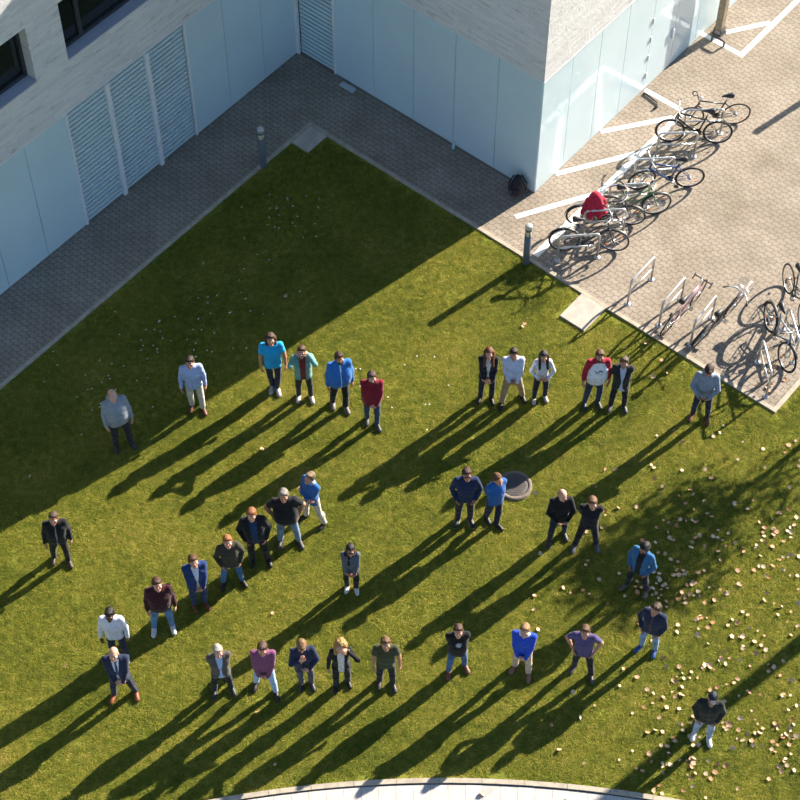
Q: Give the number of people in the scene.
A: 37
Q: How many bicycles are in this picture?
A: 10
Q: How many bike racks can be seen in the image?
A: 11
